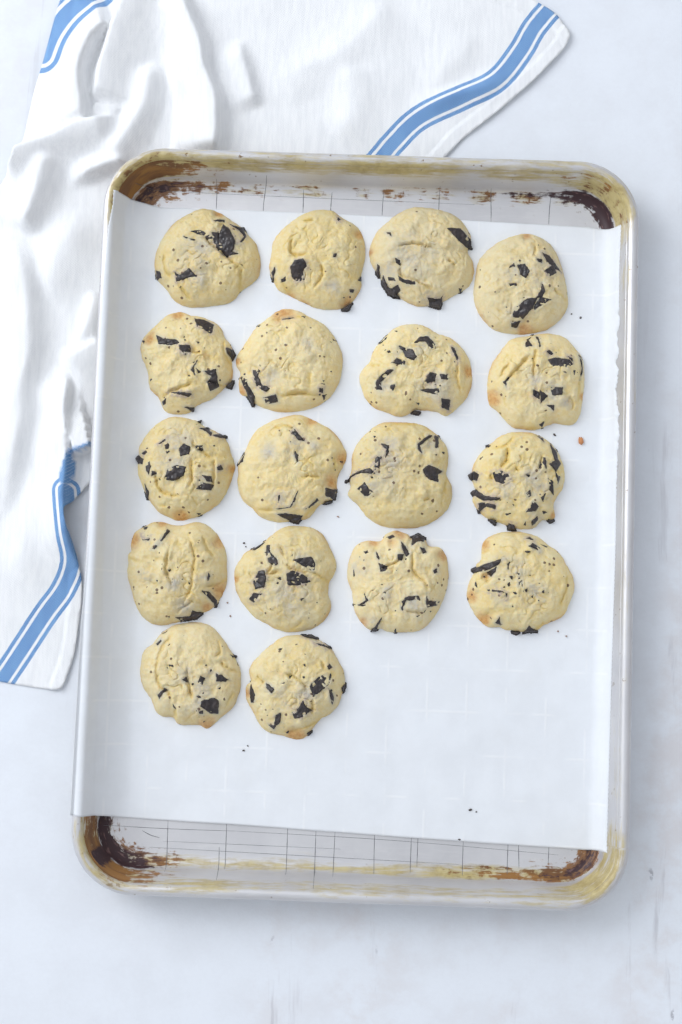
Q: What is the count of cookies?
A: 18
